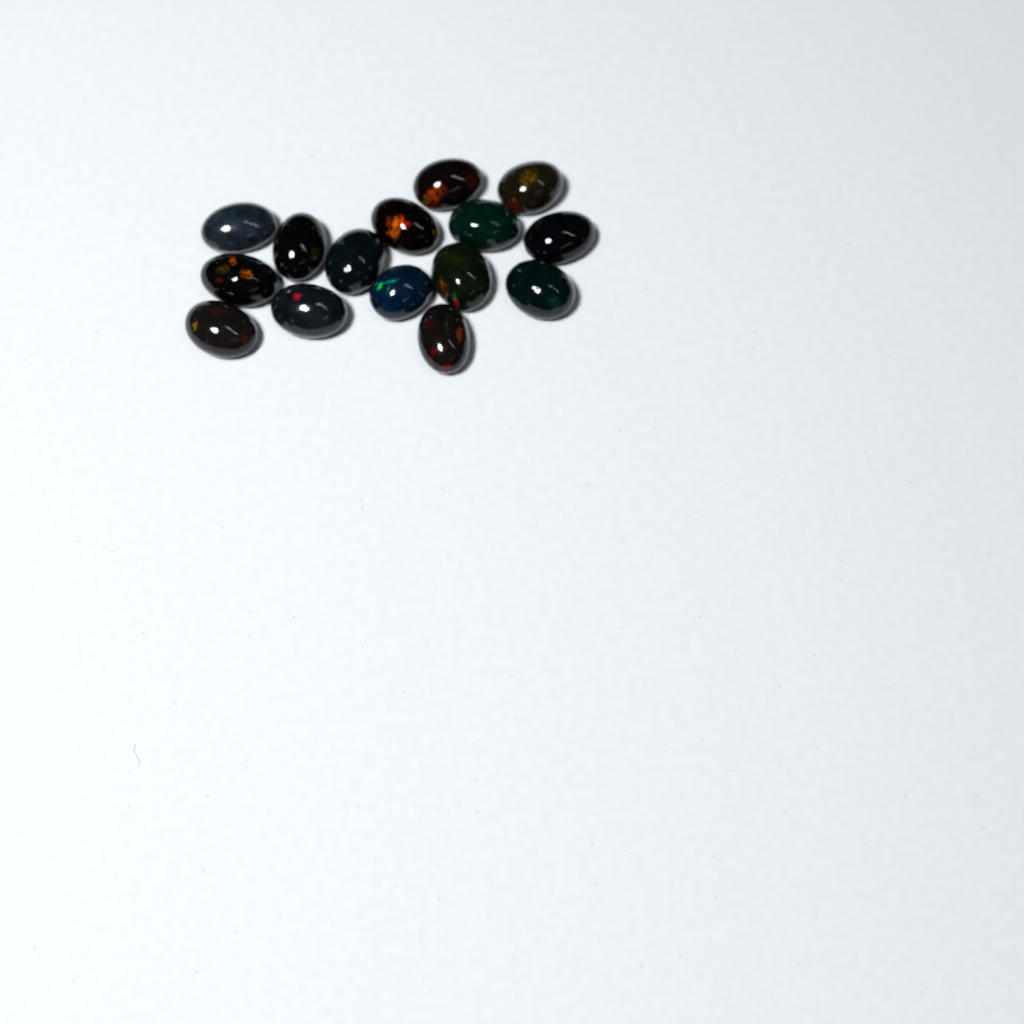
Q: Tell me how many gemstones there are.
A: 15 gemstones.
